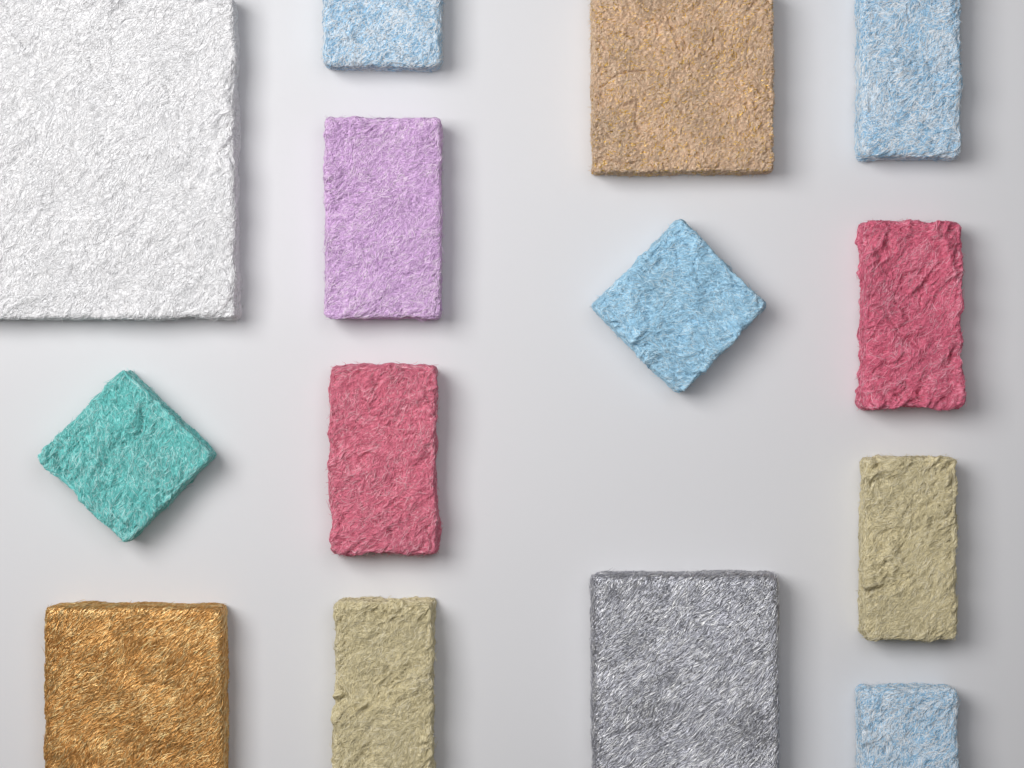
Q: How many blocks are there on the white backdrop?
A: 14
